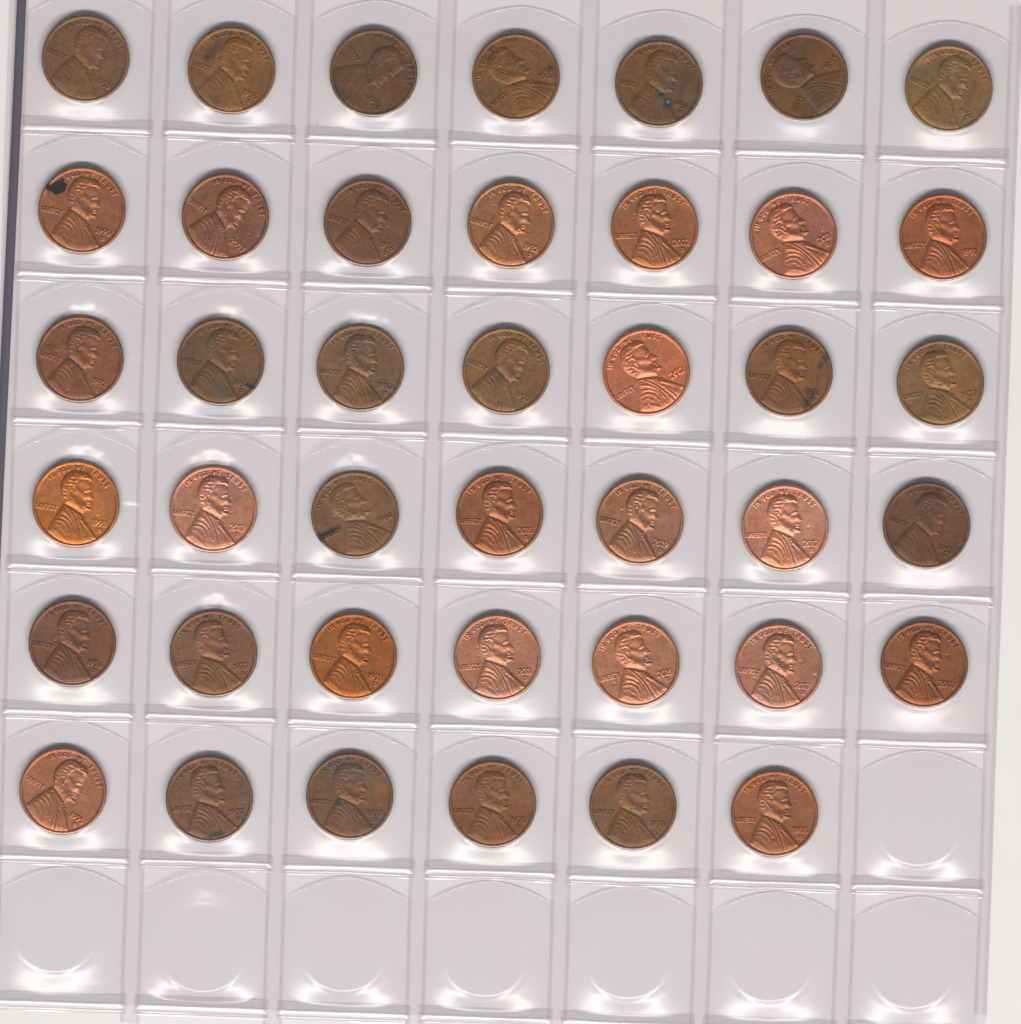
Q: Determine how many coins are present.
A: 41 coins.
